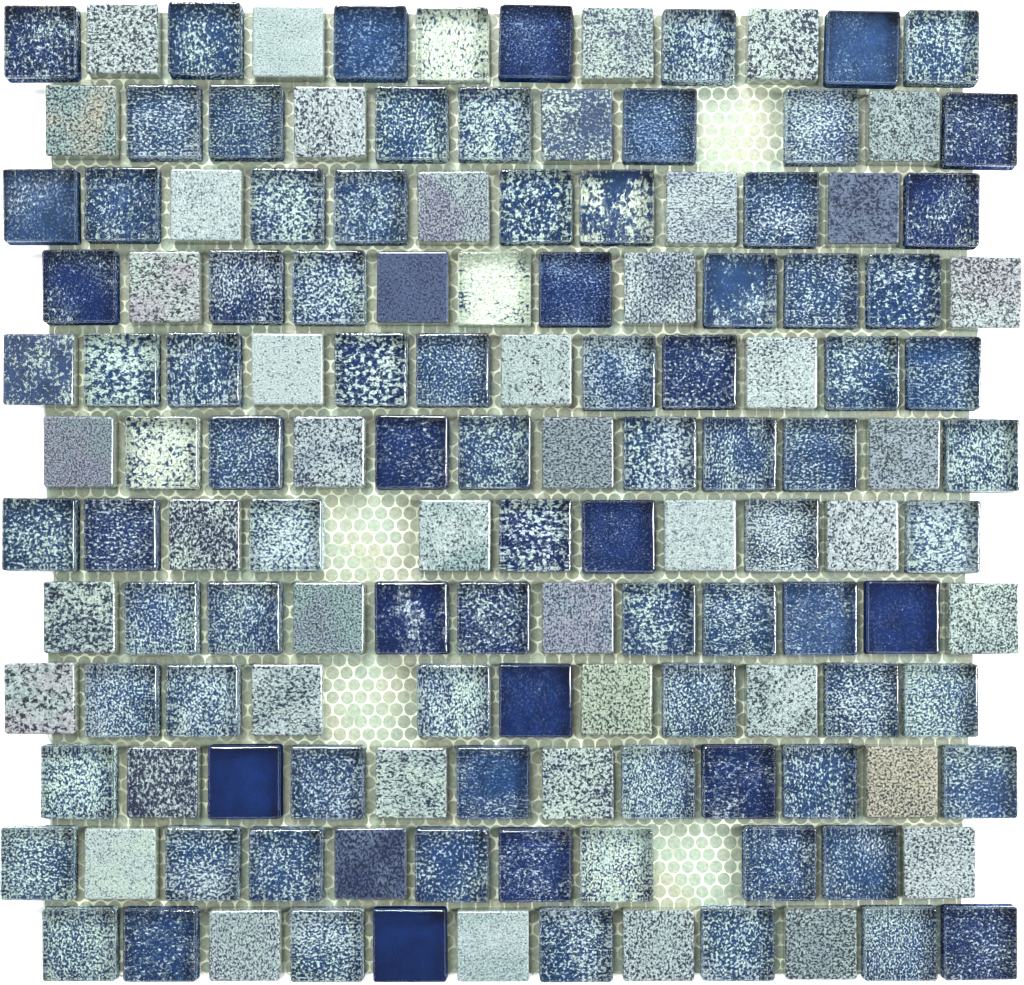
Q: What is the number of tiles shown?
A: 140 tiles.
